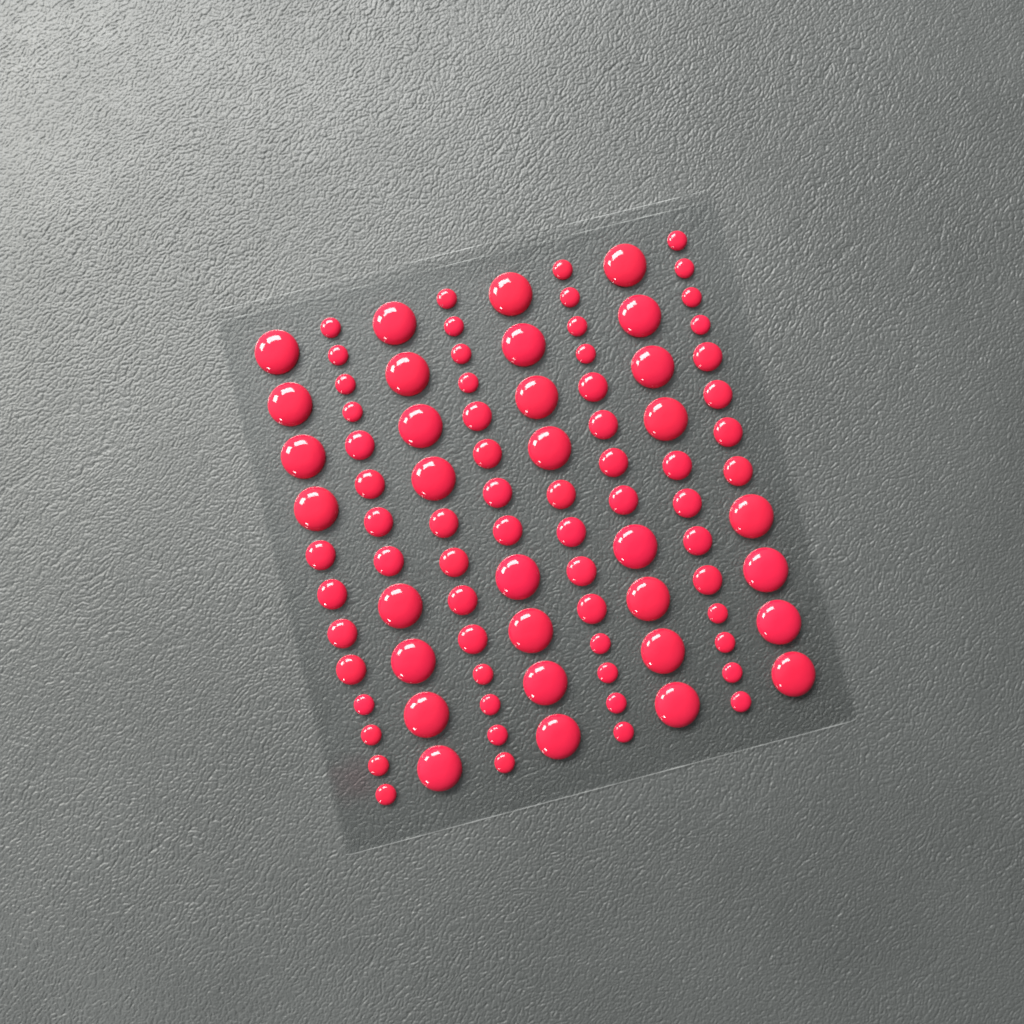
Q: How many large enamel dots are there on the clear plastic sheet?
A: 32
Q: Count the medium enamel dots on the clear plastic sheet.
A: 32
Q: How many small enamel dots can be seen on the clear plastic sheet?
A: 32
